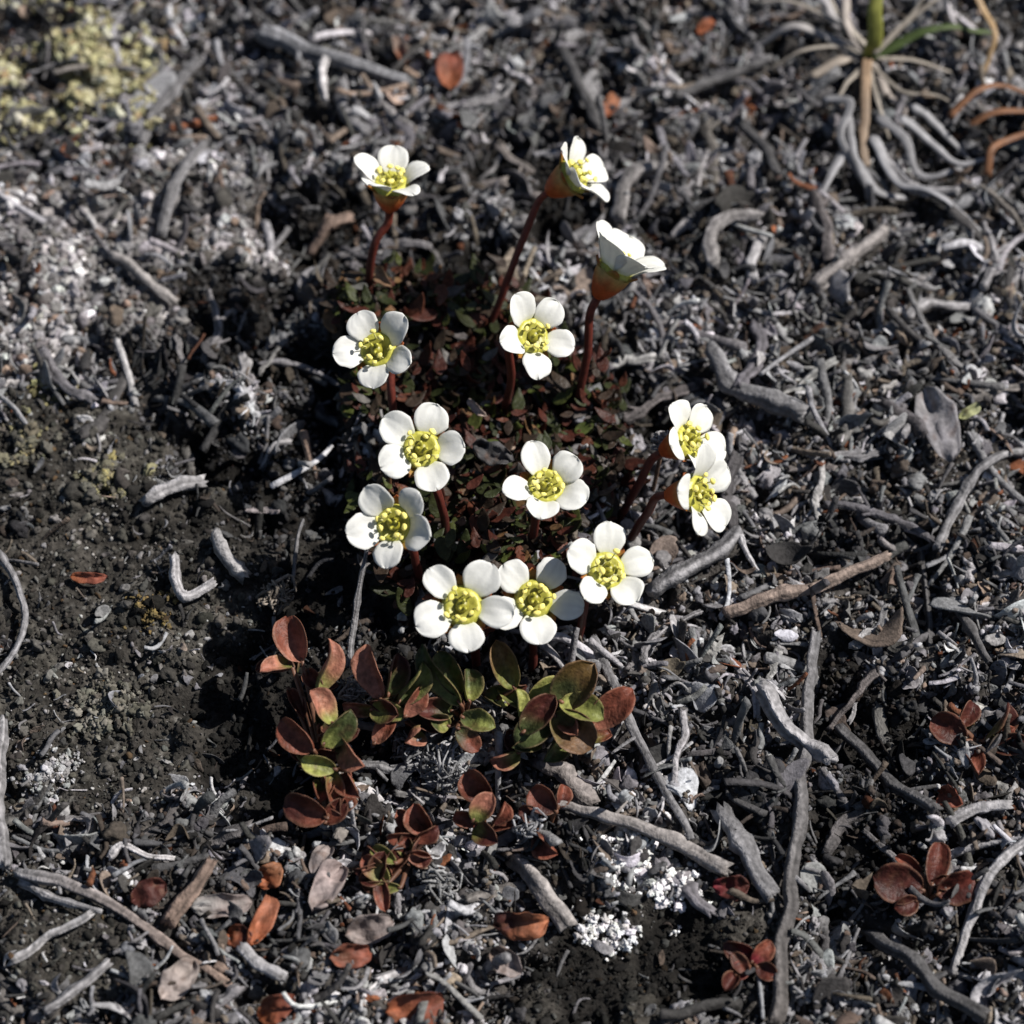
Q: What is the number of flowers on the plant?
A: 13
